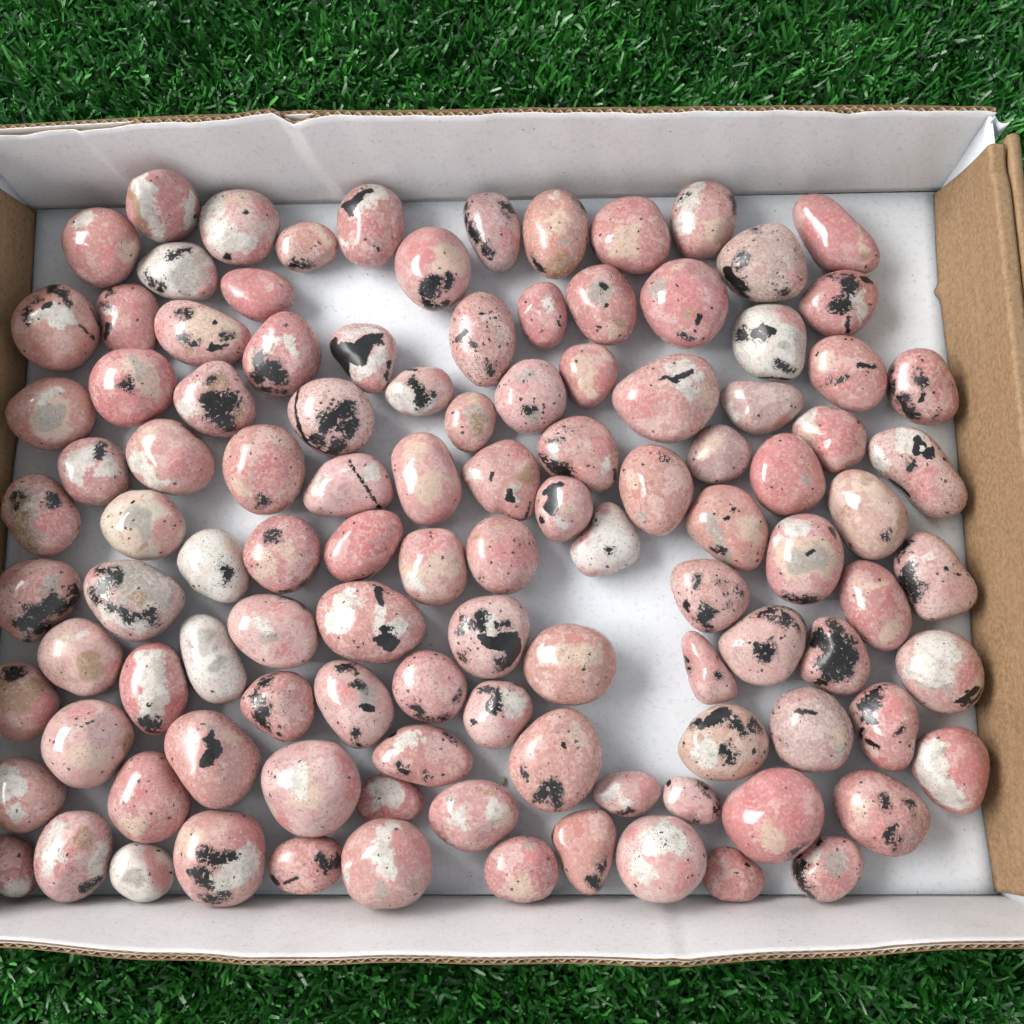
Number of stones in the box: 110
